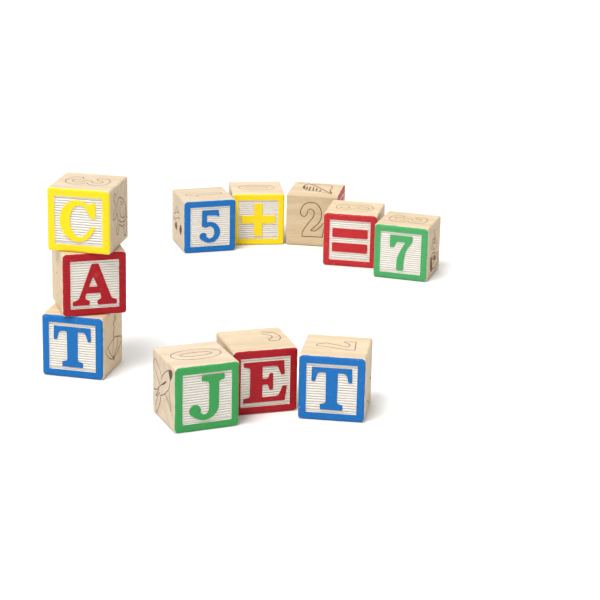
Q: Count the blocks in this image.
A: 11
